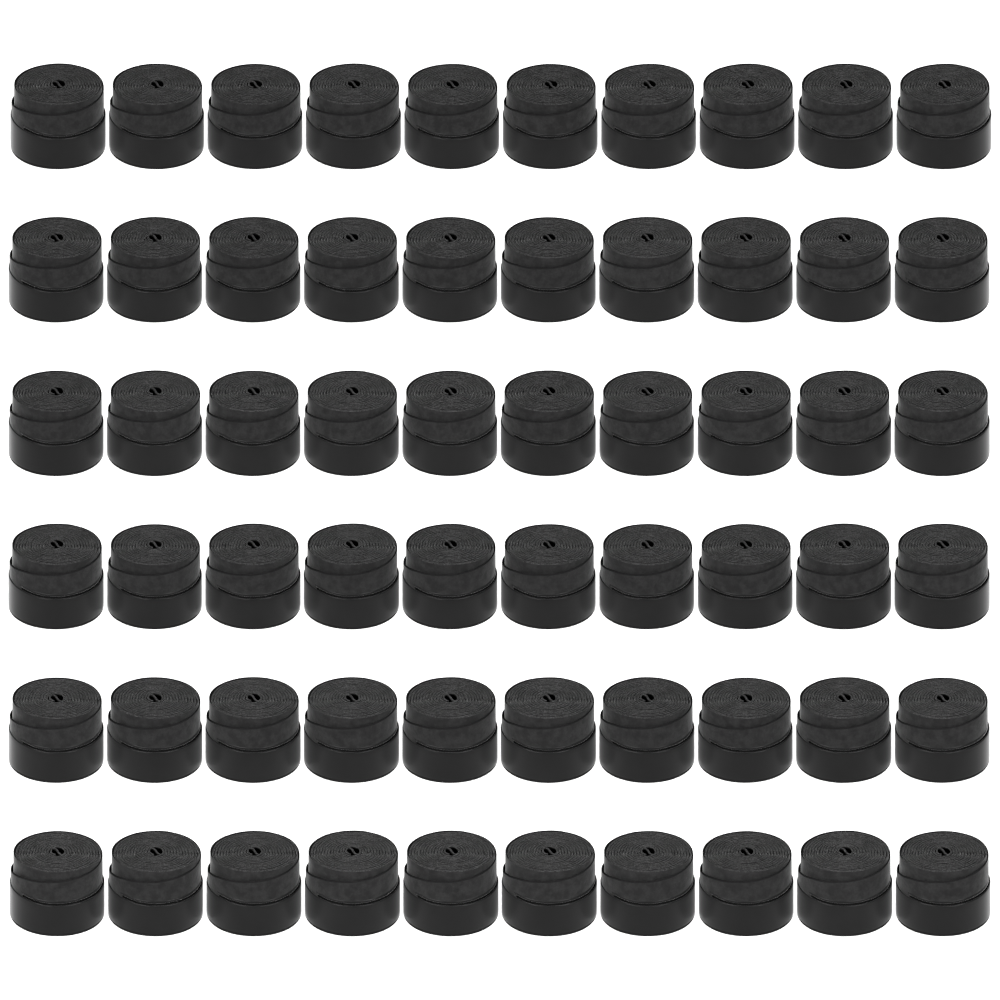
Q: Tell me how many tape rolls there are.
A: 60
